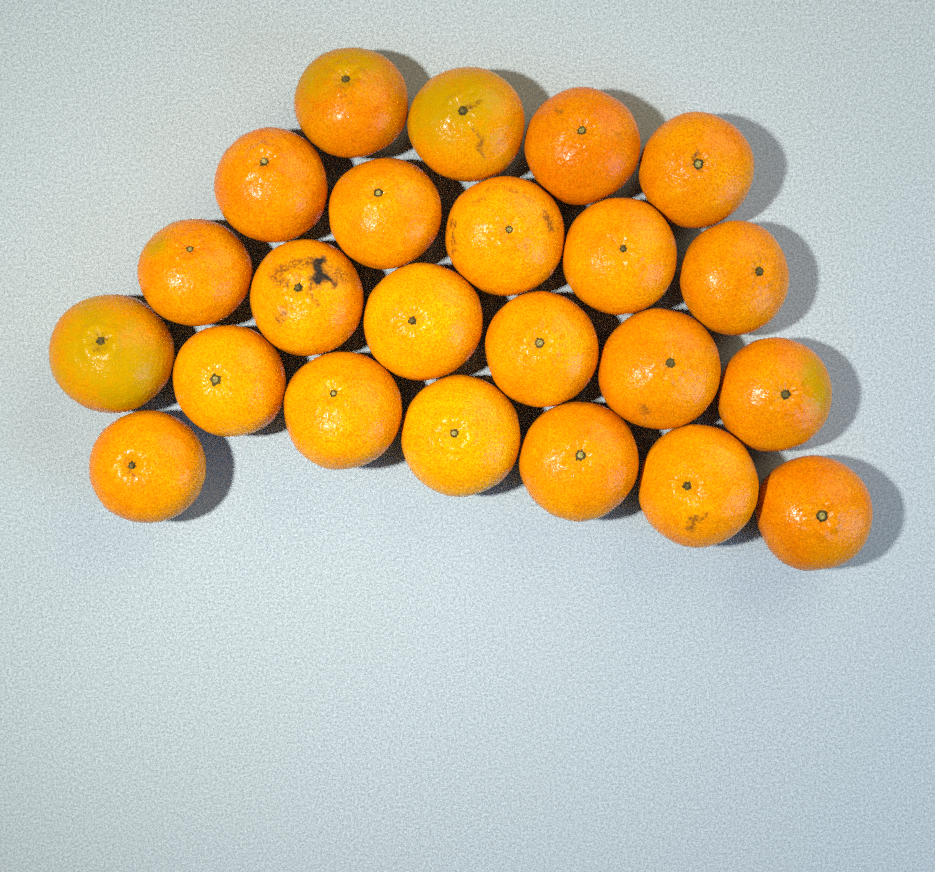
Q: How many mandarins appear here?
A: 23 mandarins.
